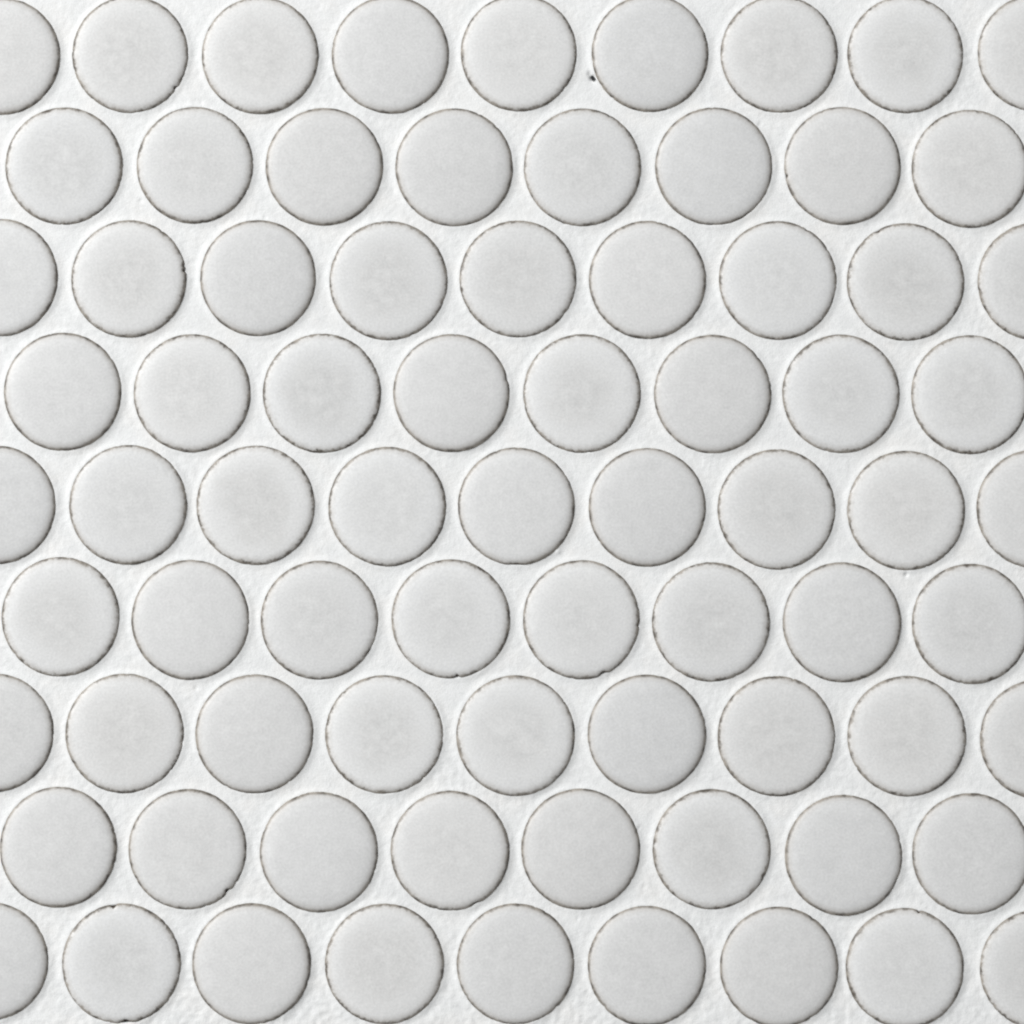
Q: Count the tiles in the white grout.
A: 77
